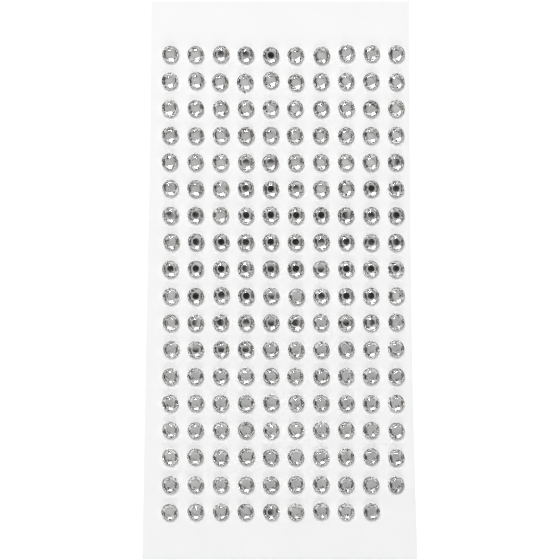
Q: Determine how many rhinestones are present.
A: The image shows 179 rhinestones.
